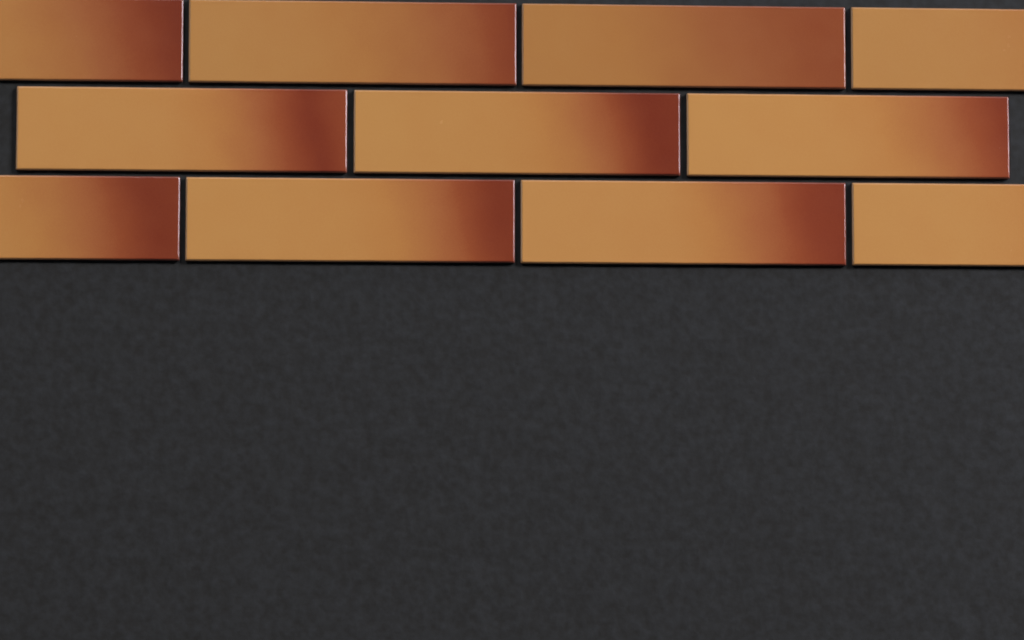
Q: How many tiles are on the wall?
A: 11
